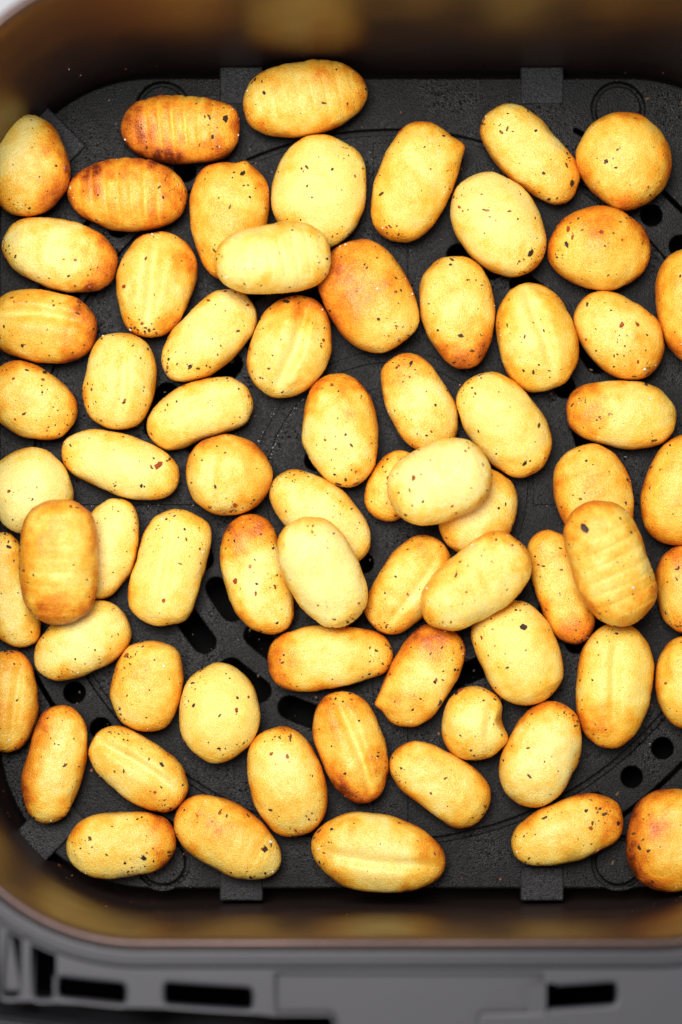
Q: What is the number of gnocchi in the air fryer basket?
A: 70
